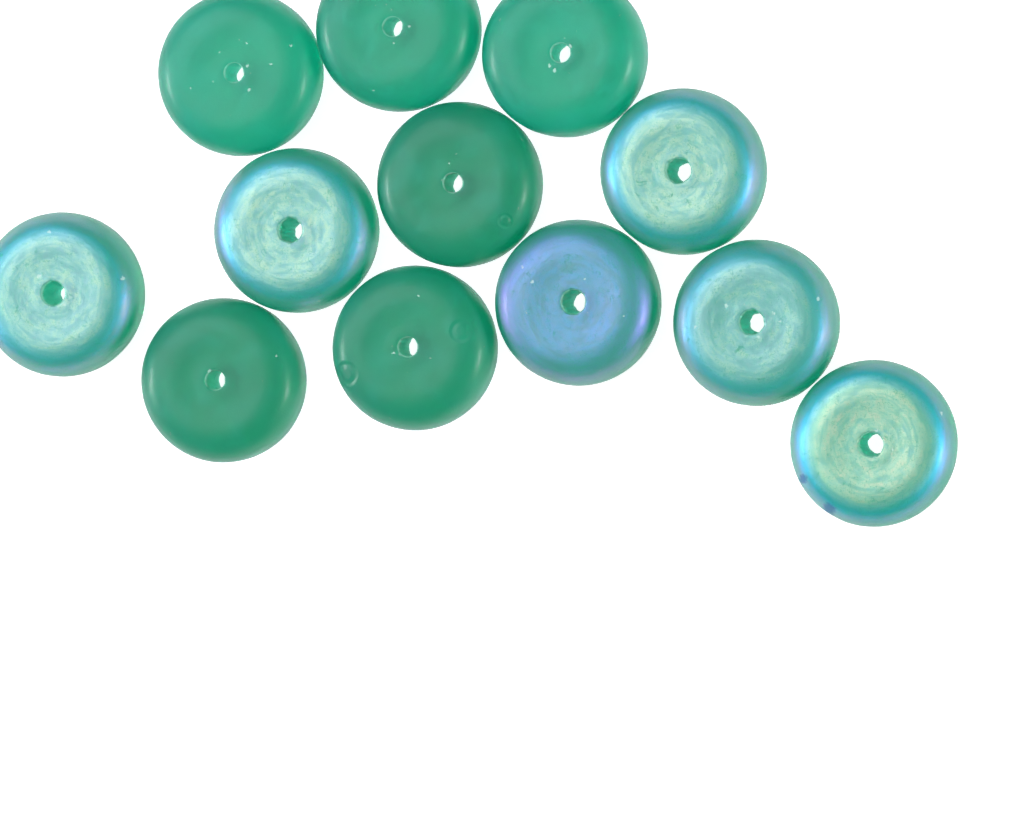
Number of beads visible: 12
